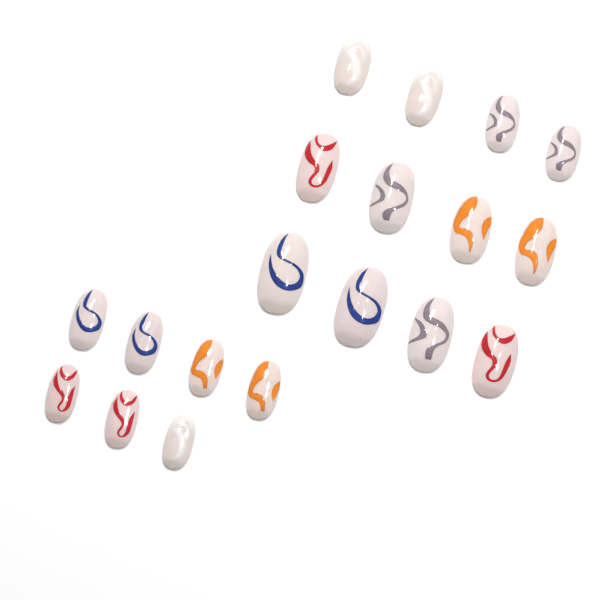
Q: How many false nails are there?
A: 19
